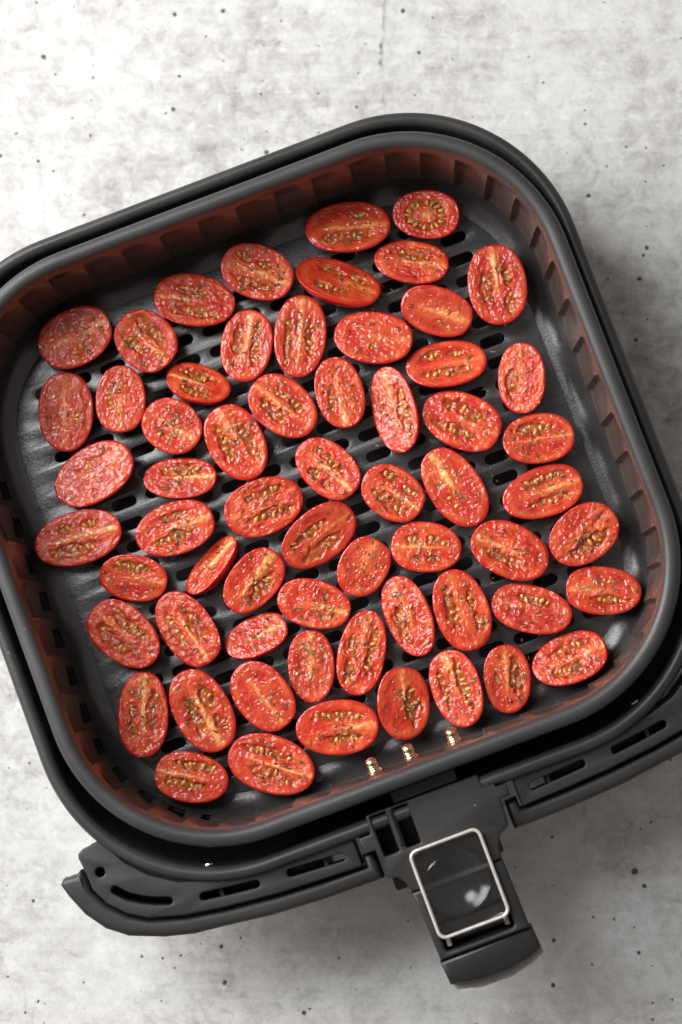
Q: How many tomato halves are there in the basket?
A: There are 62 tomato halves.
